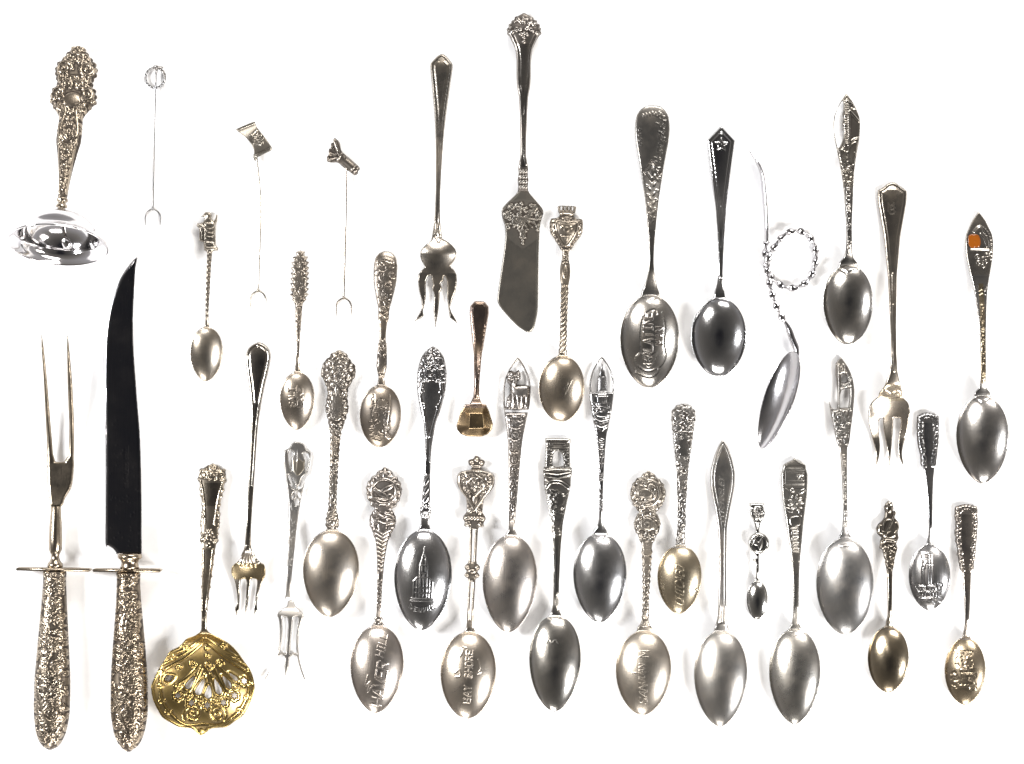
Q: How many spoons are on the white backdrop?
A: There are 27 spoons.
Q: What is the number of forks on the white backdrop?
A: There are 8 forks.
